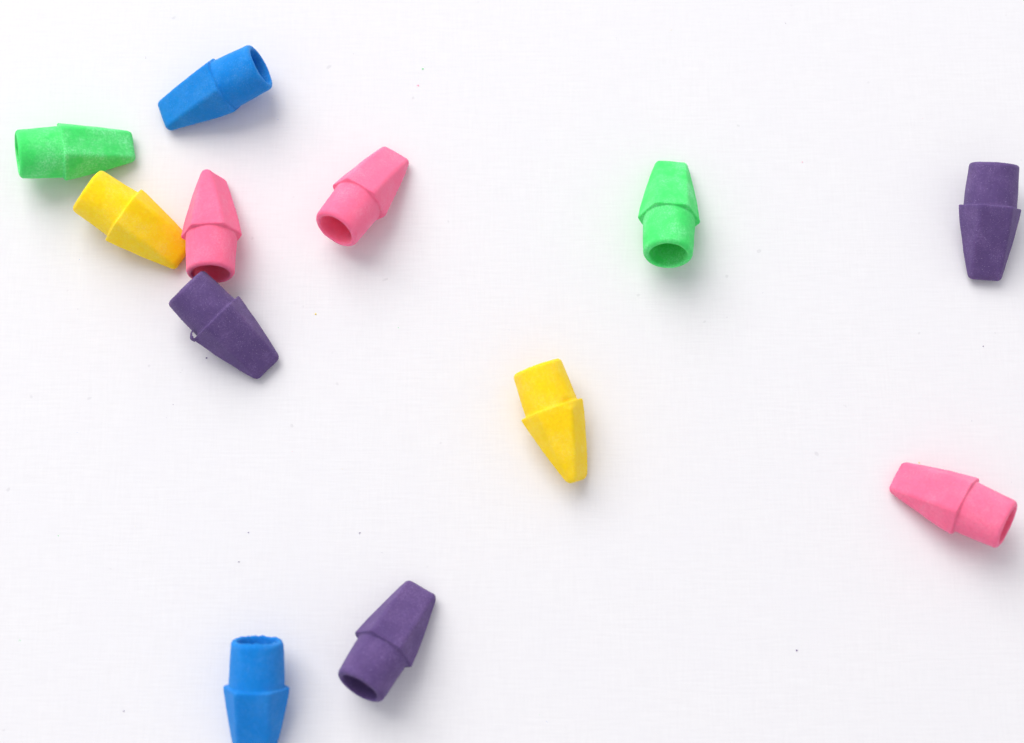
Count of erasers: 12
